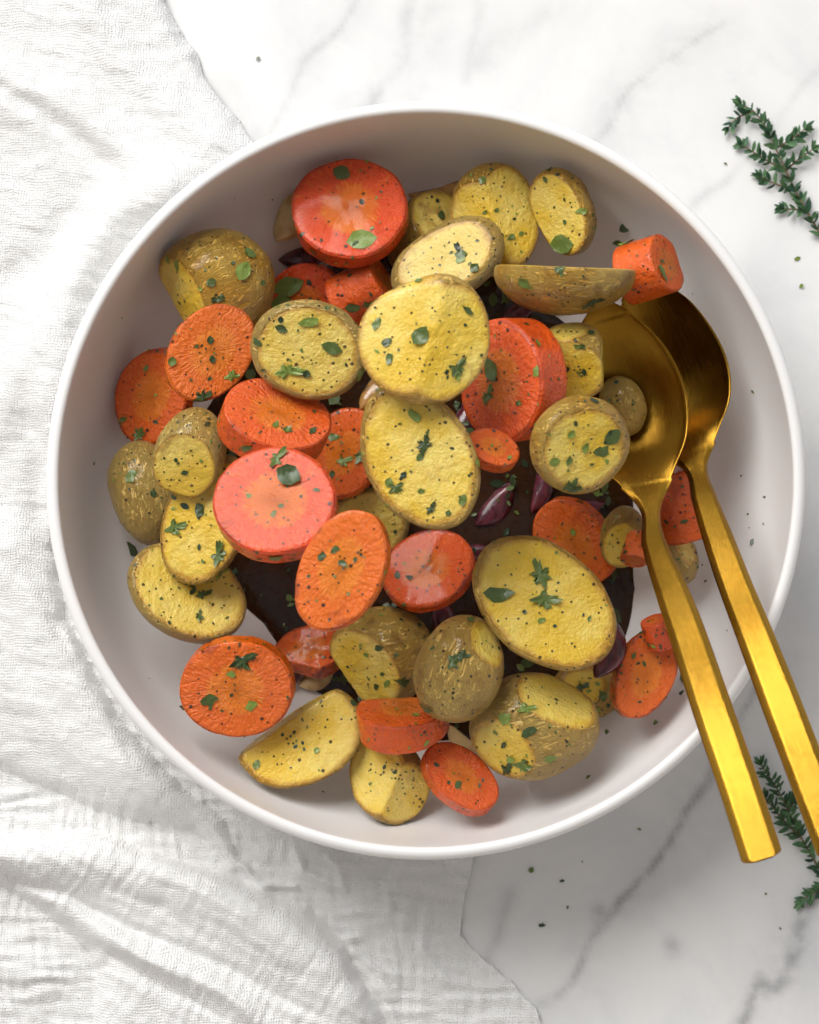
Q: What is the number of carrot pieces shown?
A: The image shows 22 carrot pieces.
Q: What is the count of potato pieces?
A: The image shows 26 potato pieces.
